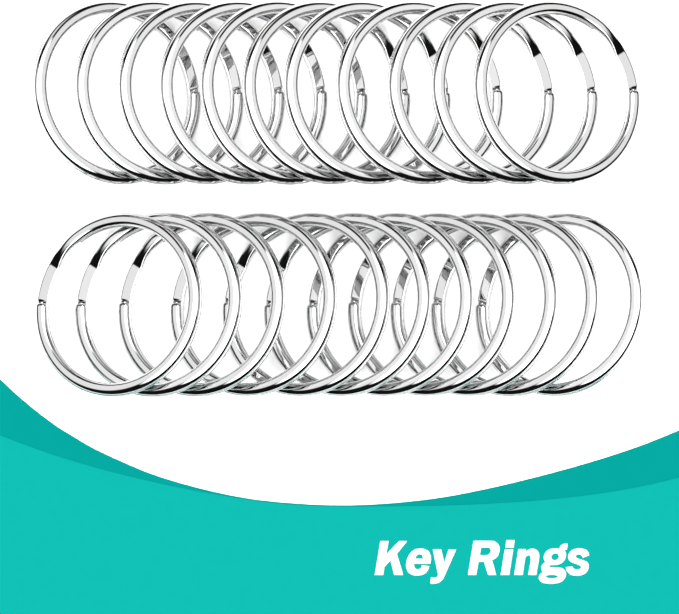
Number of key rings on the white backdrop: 22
